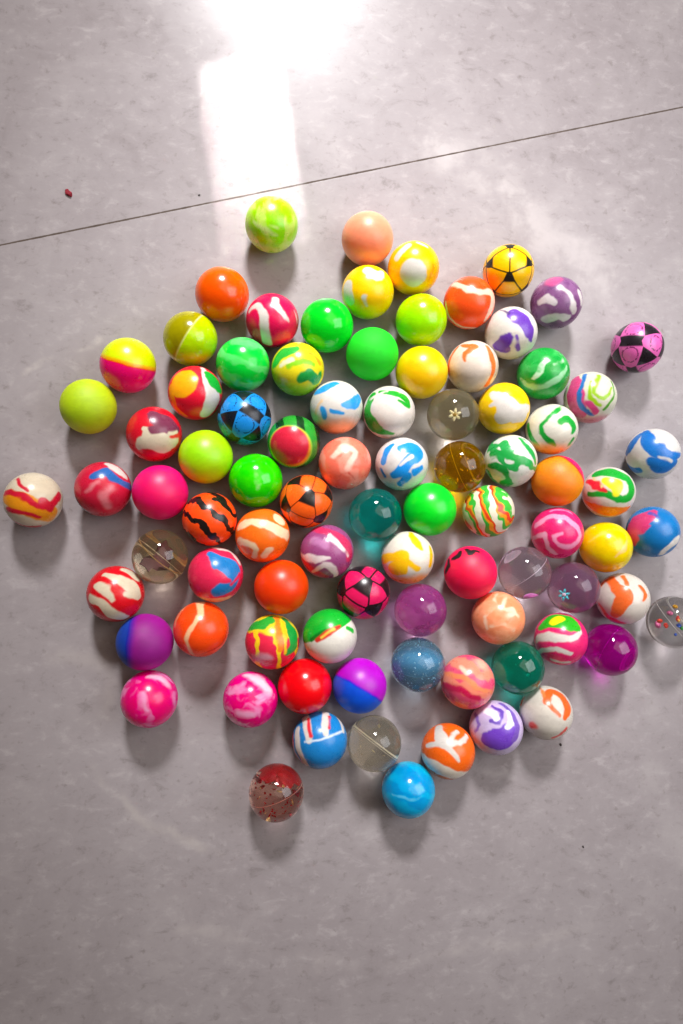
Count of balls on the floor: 87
